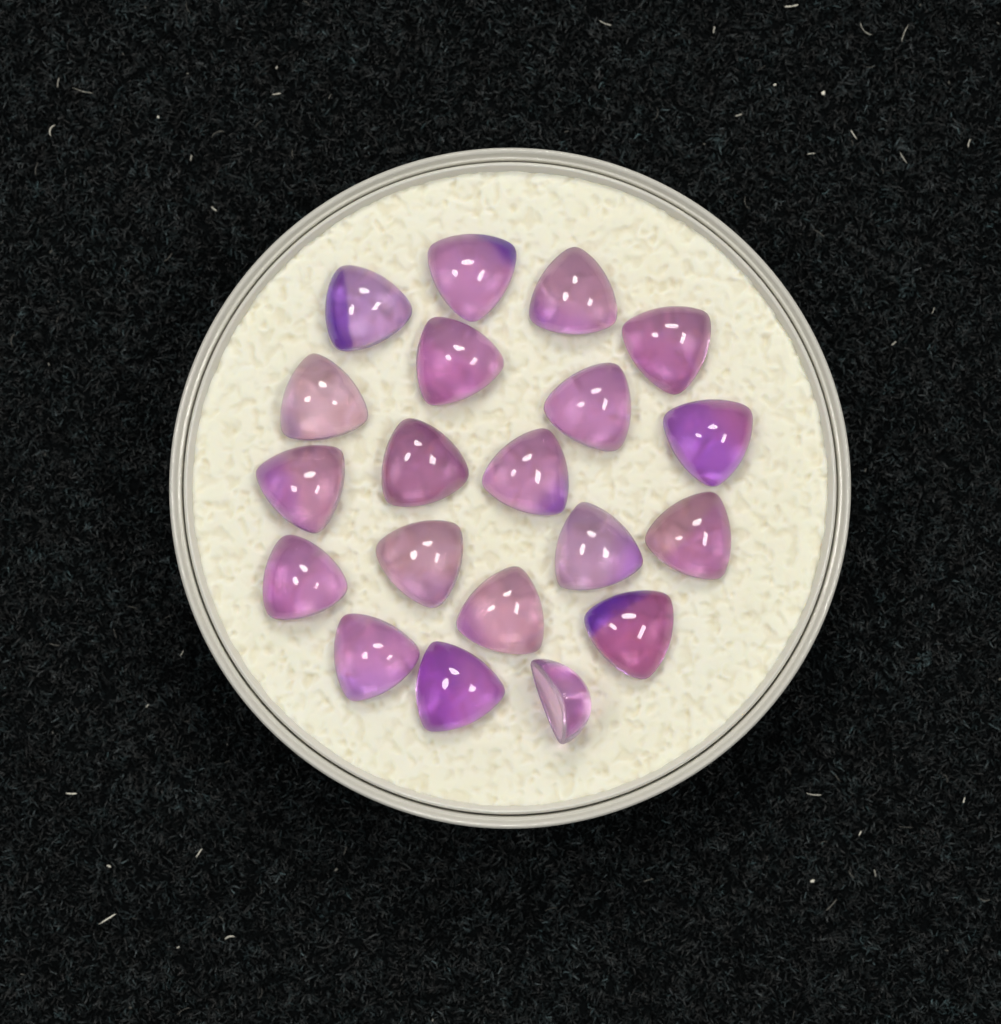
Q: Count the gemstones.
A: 20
